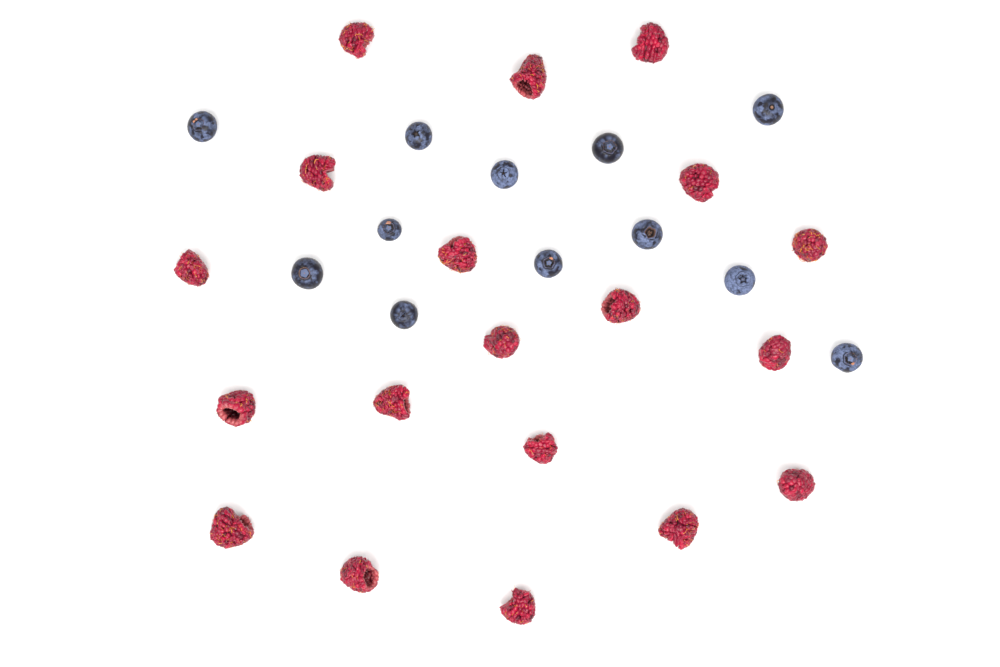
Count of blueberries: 12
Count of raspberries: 19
